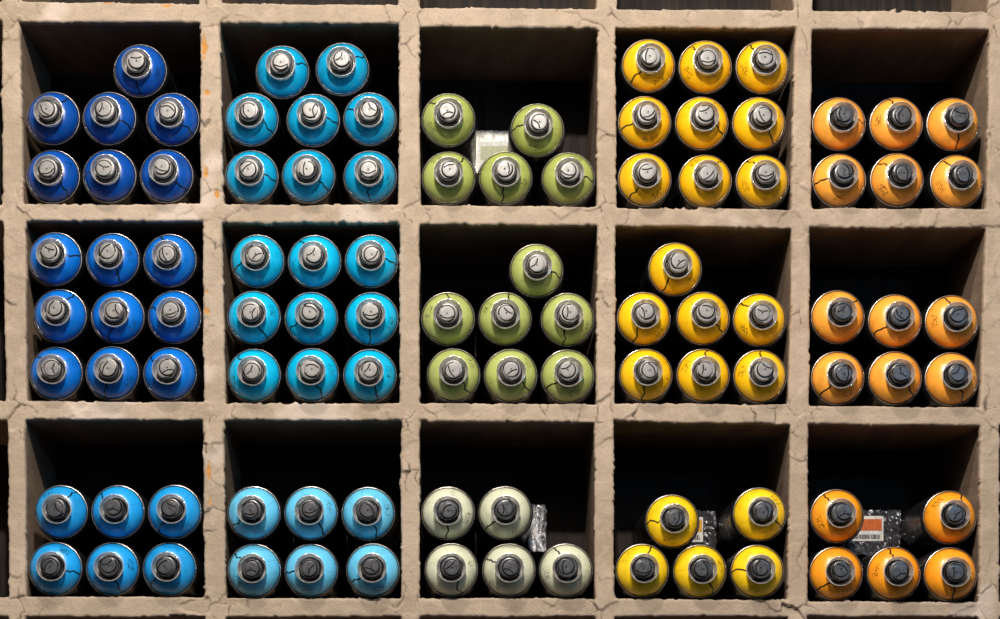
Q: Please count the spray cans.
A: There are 100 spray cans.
